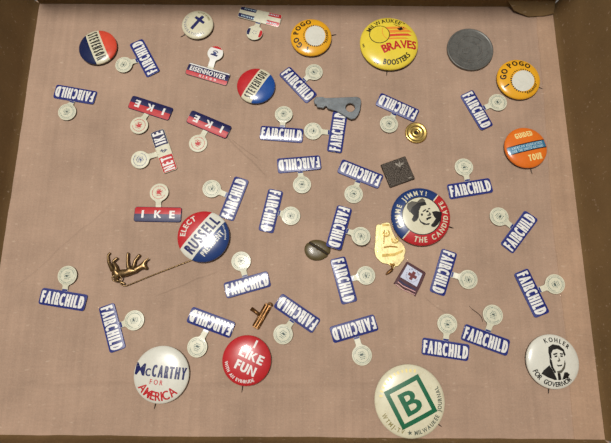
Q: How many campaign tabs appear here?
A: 31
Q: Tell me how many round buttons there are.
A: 13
